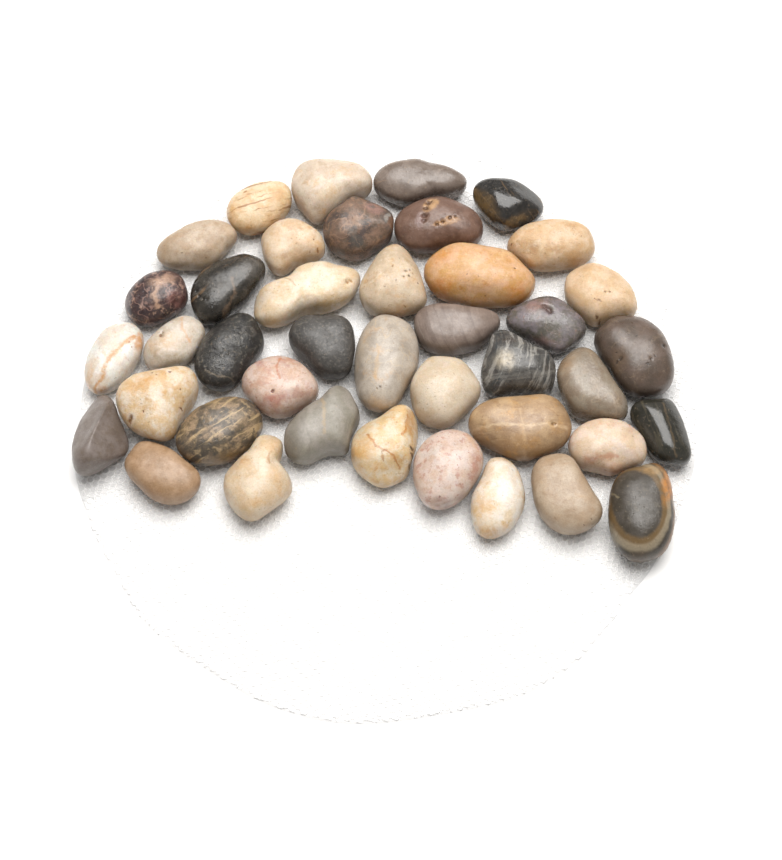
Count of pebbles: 41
